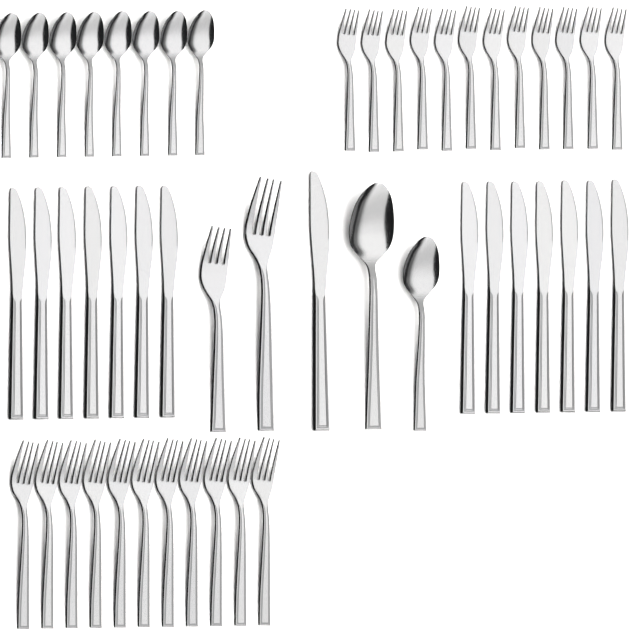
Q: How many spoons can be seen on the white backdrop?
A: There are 10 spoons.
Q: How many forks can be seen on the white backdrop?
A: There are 25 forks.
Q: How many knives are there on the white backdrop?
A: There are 15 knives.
